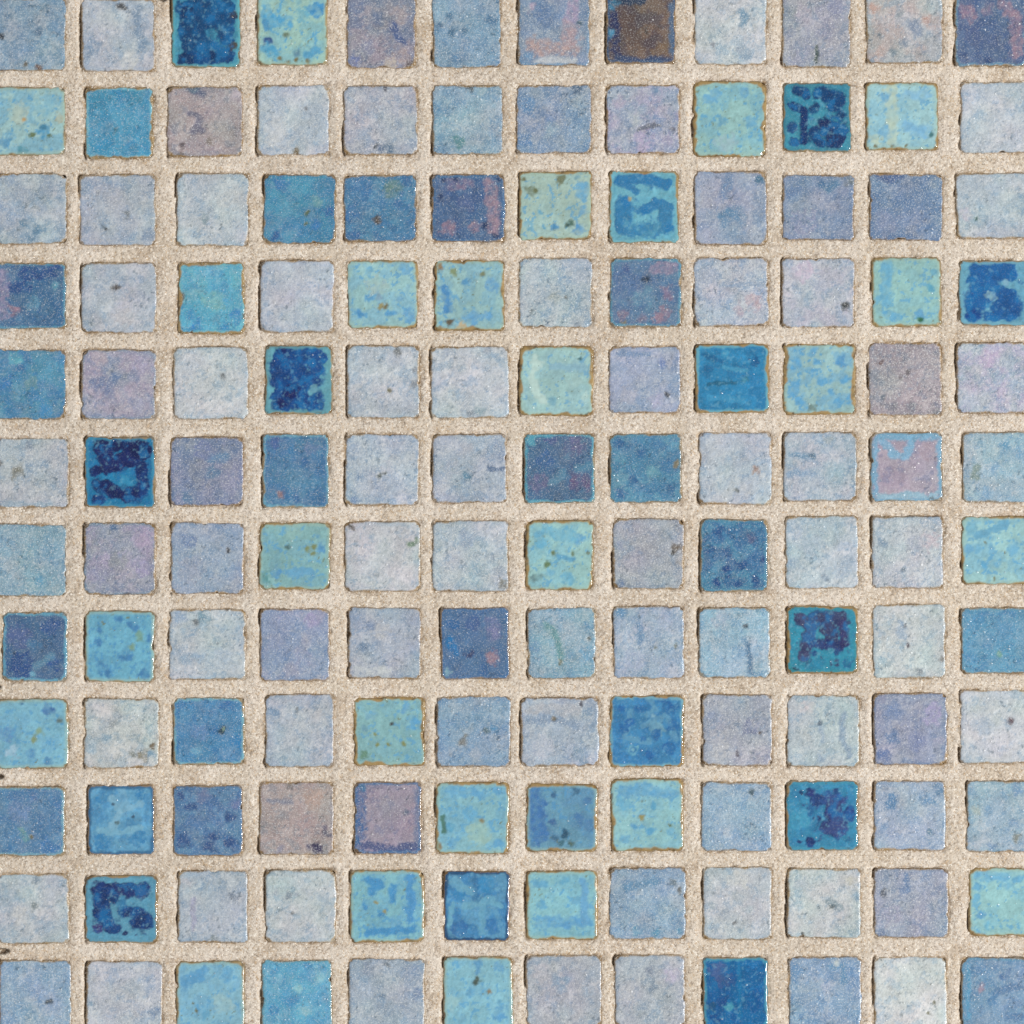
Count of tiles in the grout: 144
